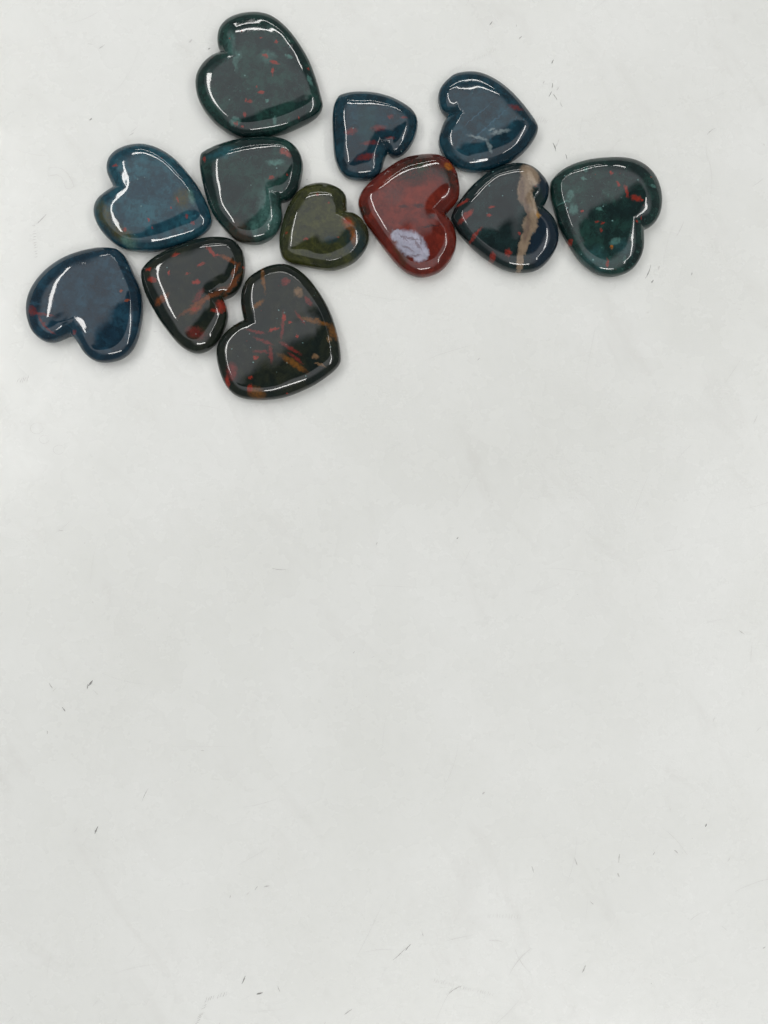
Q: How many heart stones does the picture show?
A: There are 12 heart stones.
